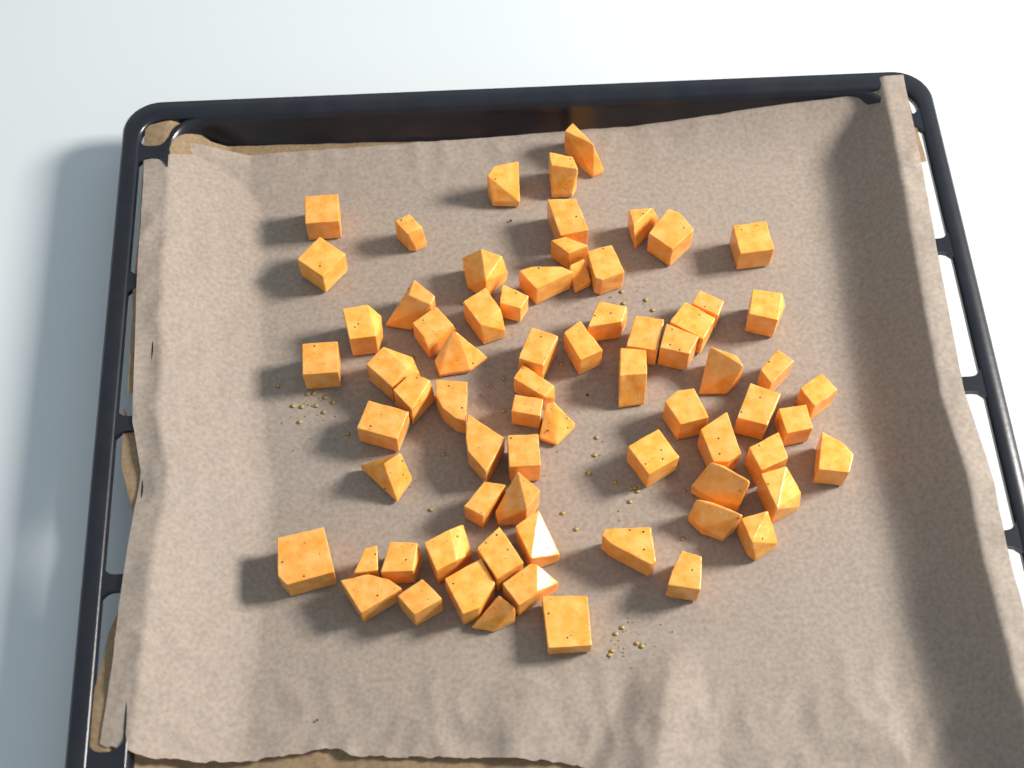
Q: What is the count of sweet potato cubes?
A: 71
